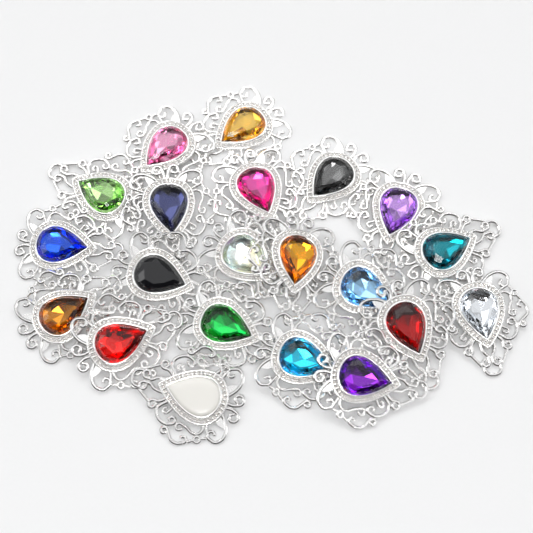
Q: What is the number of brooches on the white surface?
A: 21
